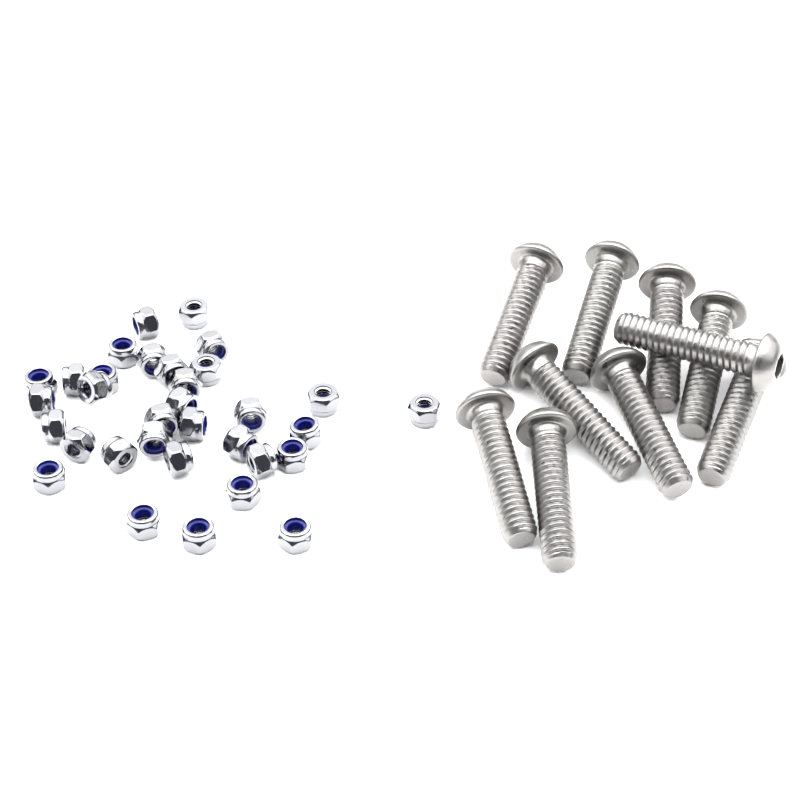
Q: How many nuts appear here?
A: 33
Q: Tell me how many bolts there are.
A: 10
